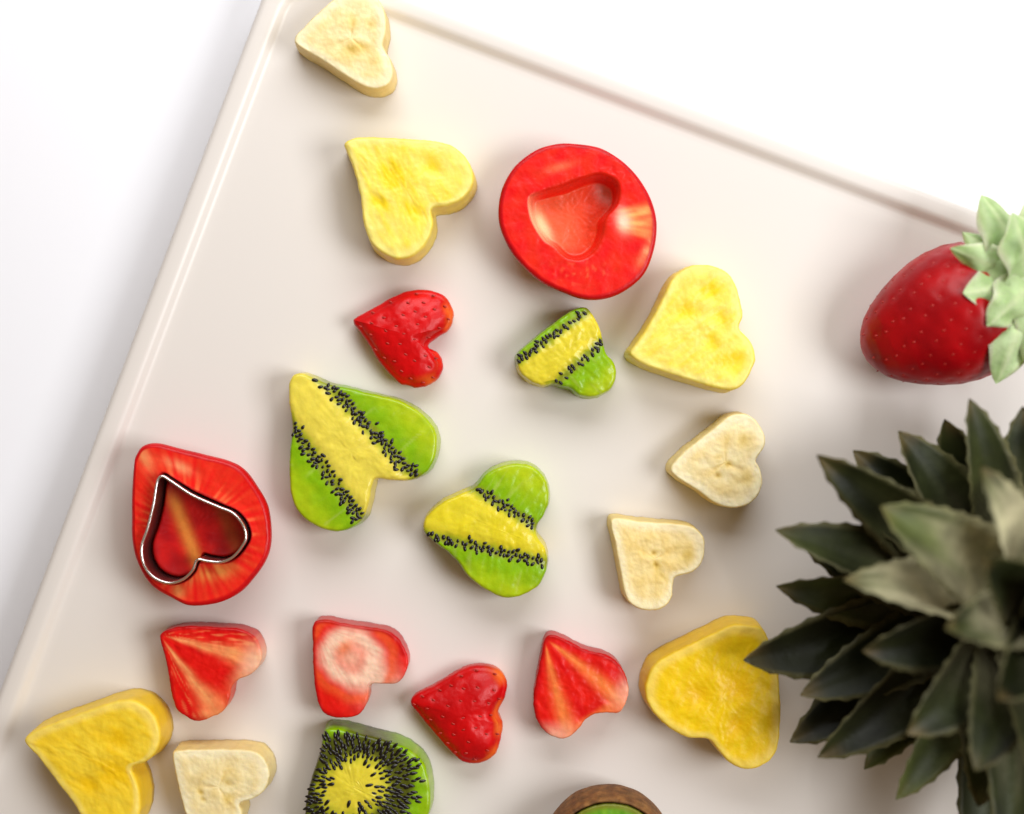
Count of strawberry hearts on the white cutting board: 5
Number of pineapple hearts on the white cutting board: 4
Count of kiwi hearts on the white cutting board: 4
